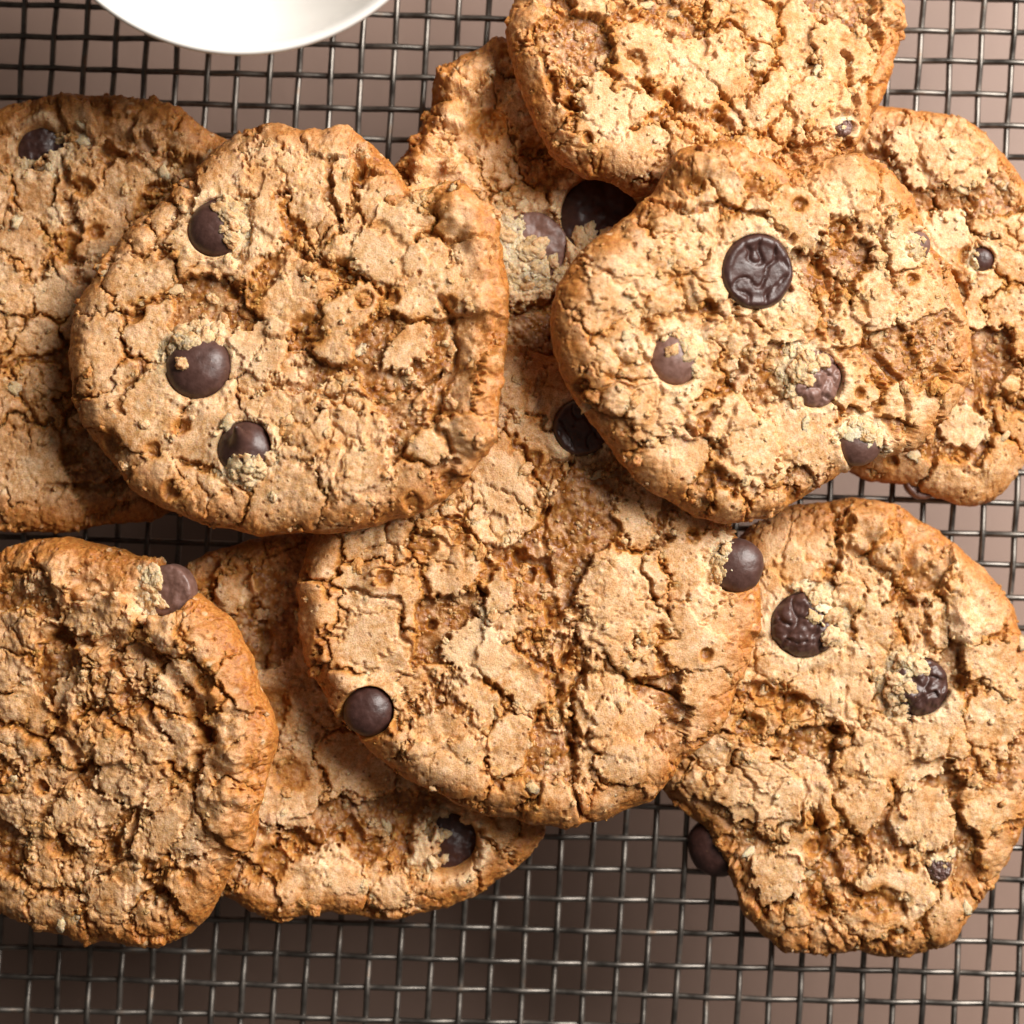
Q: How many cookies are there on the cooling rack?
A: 10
